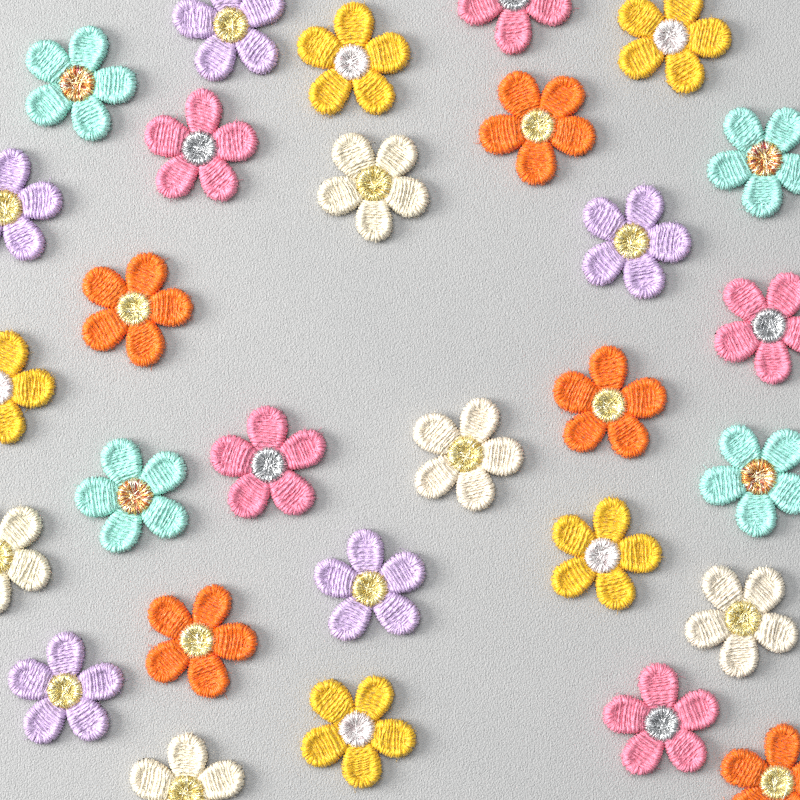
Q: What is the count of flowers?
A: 29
